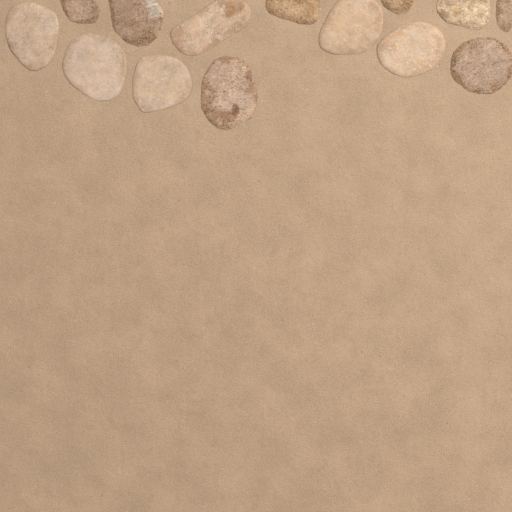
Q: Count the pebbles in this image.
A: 14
